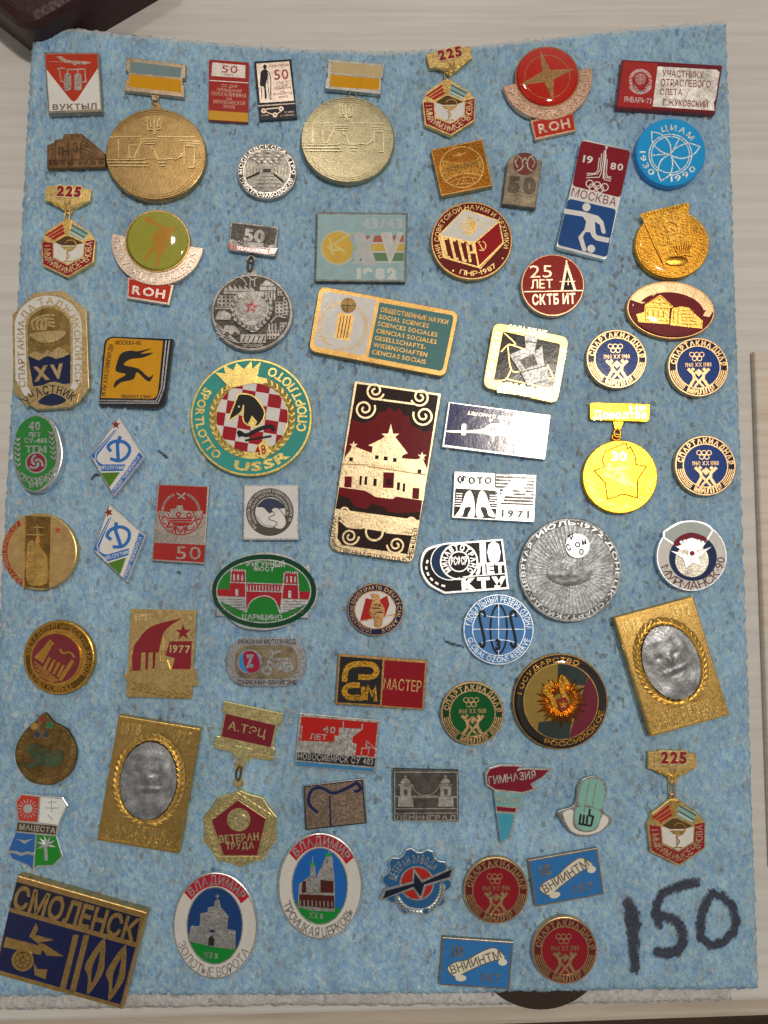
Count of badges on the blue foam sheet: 71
